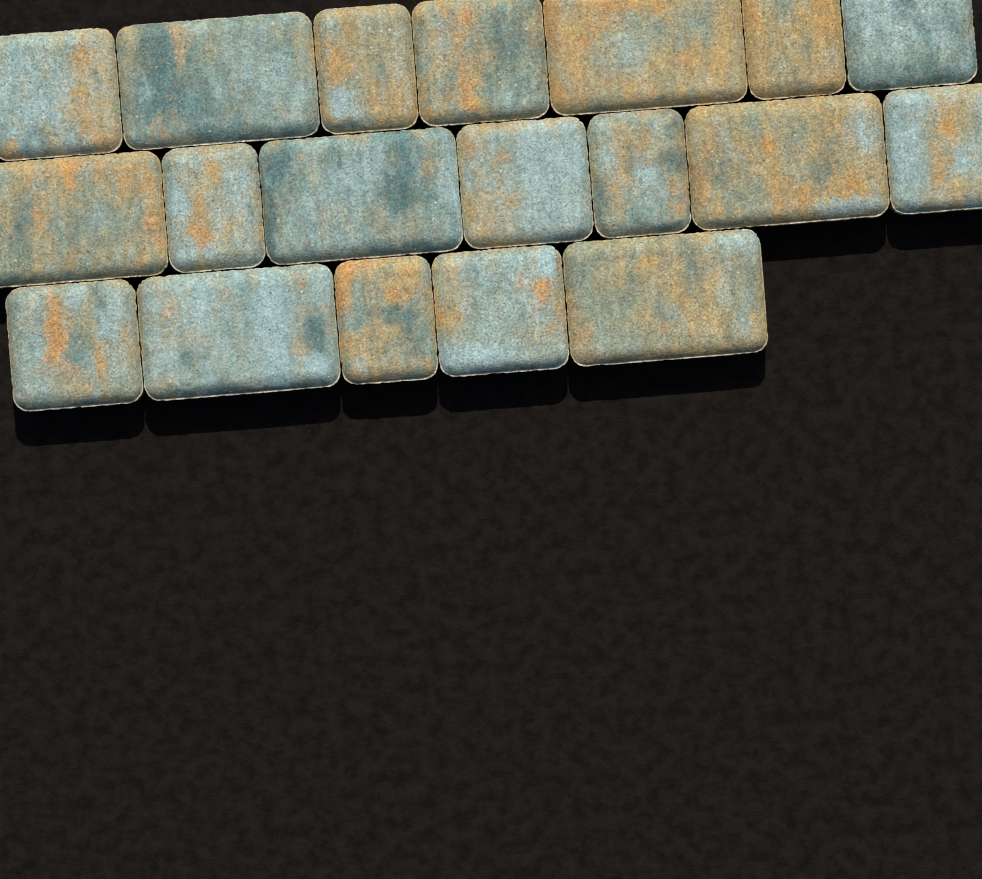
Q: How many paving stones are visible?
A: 19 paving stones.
